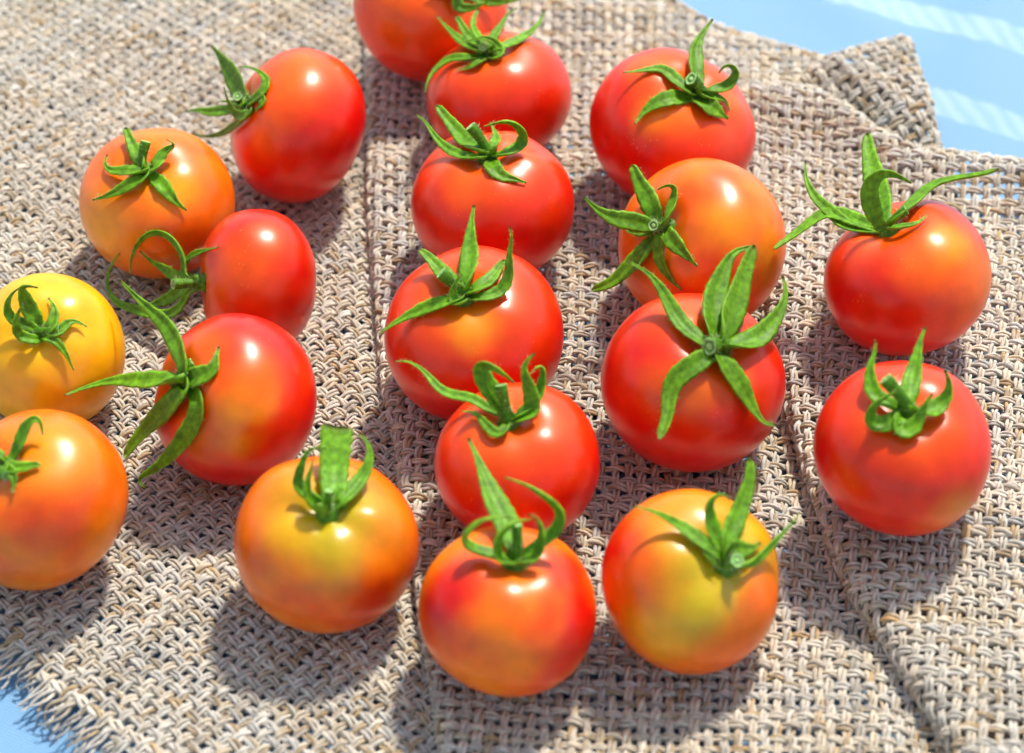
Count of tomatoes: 19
